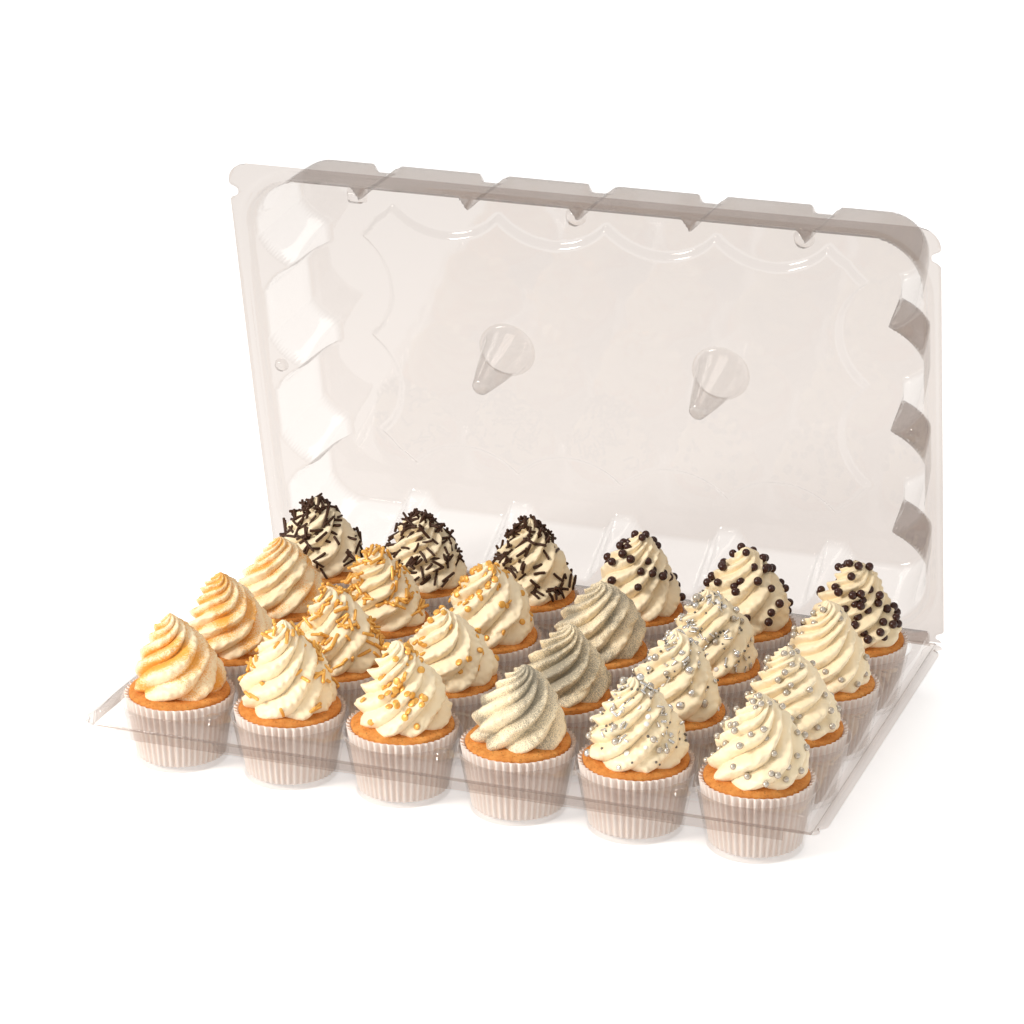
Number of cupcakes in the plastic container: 24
